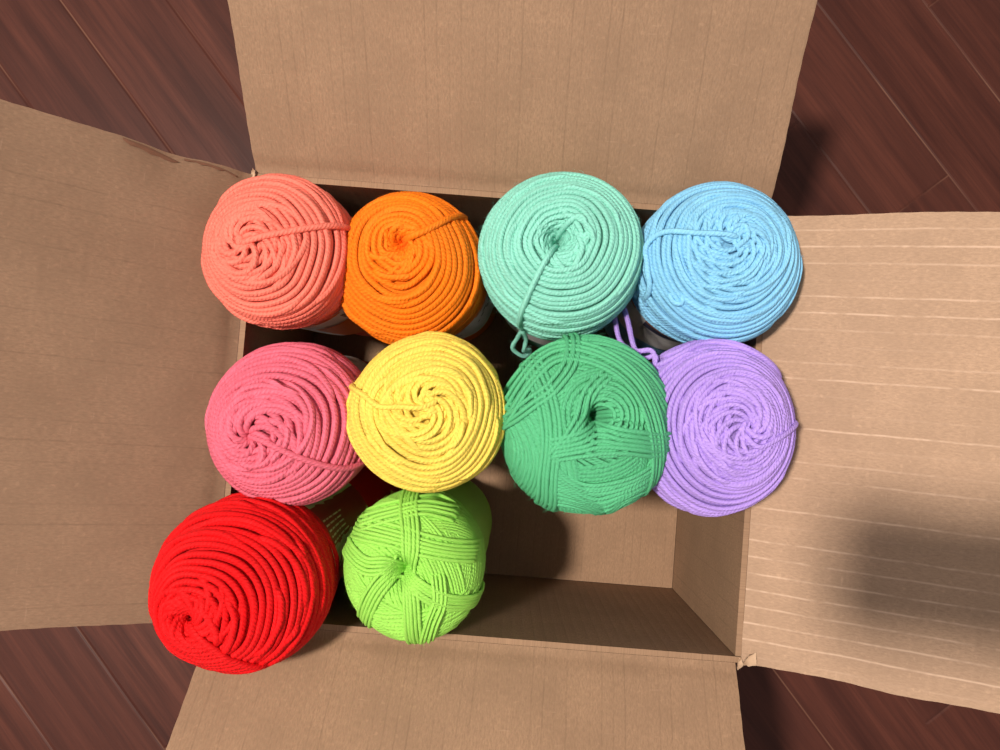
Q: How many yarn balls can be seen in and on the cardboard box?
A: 10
